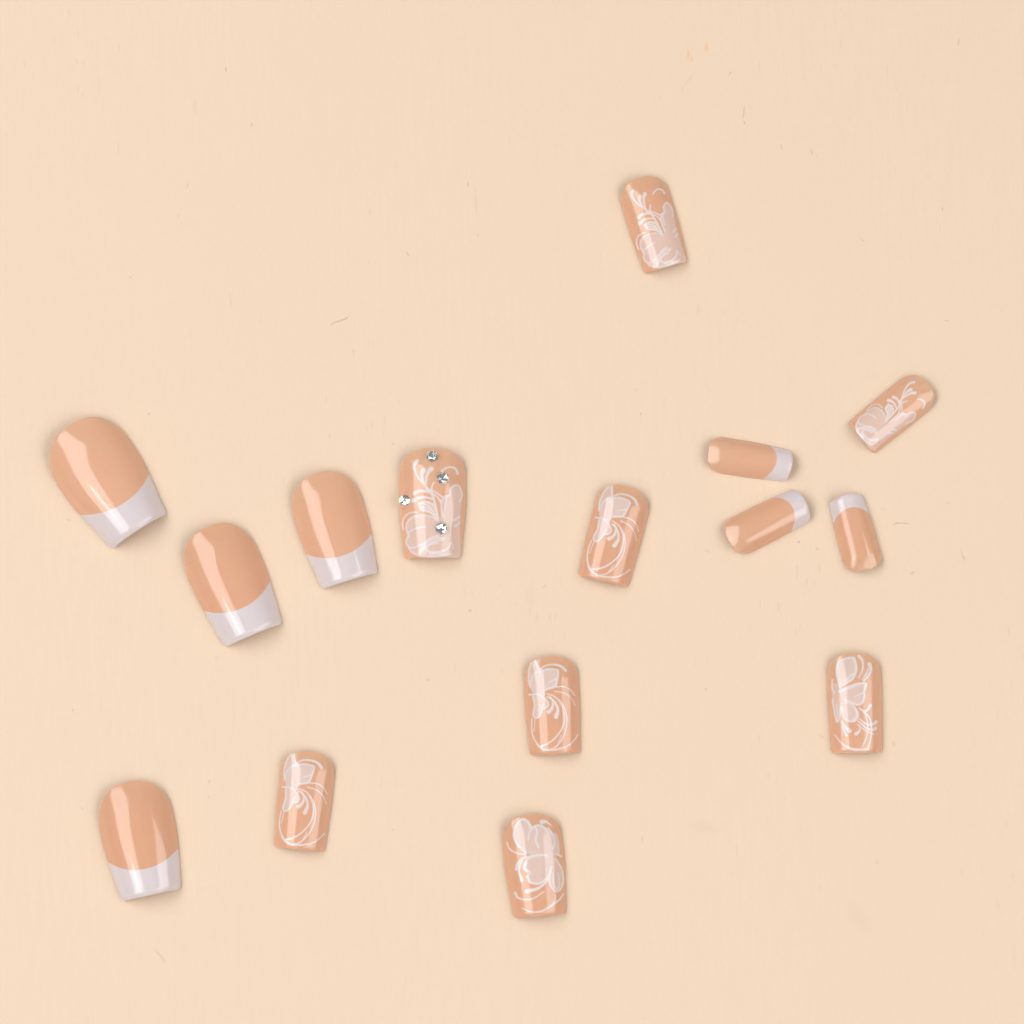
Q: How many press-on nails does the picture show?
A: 15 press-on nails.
